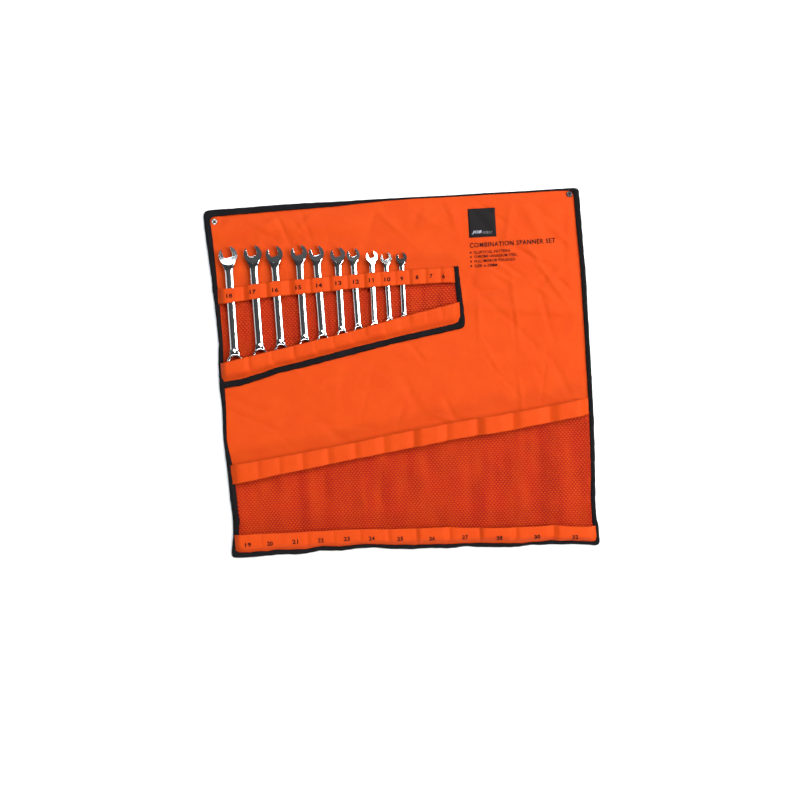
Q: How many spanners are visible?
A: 10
